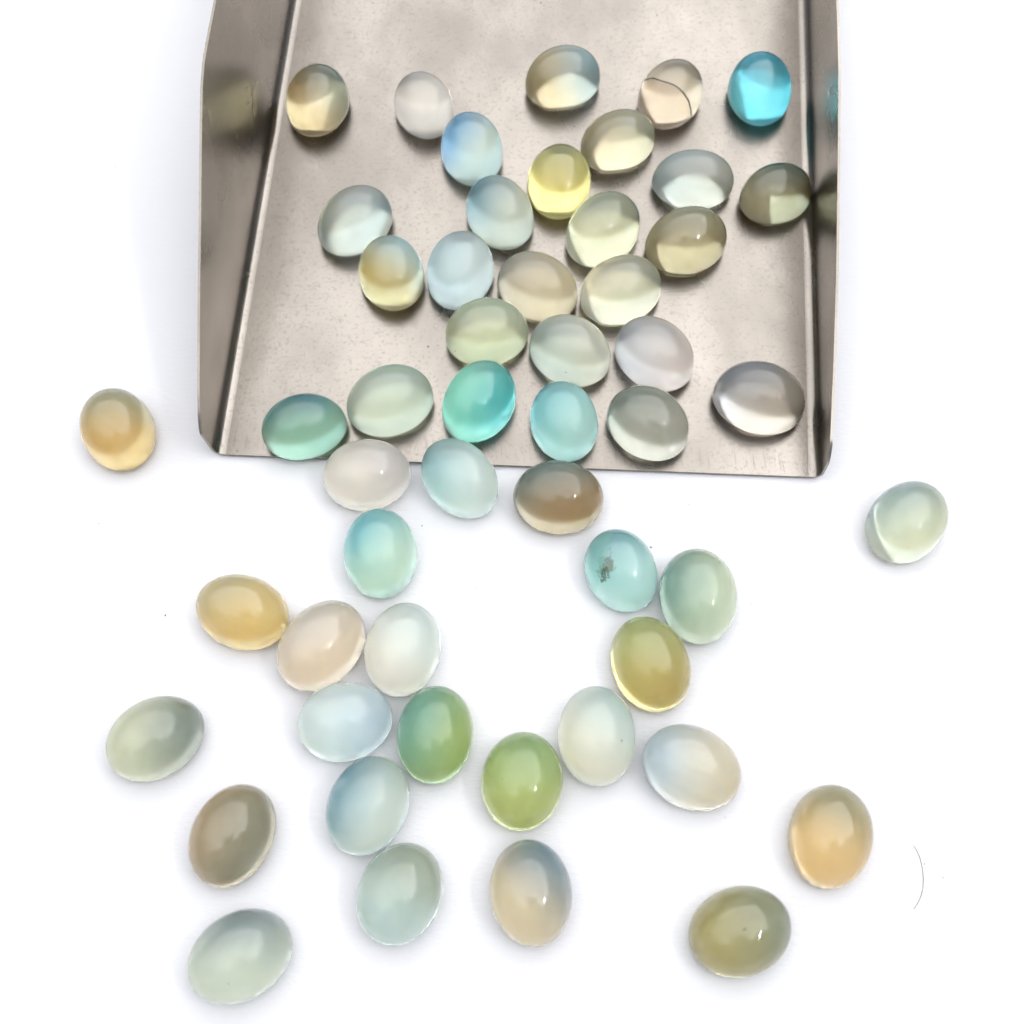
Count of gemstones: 52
